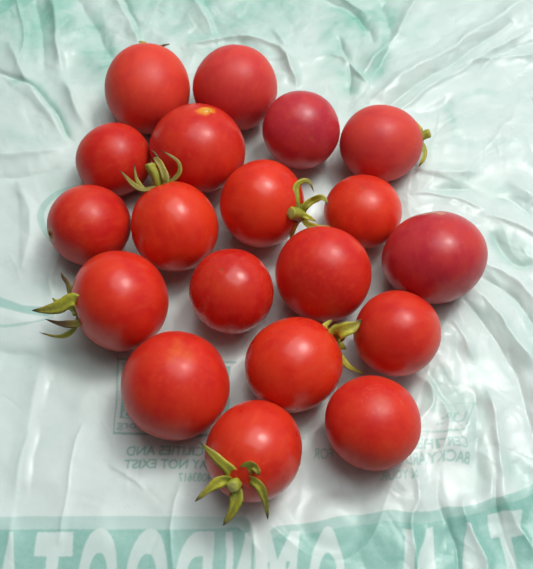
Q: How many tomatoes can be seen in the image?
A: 19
